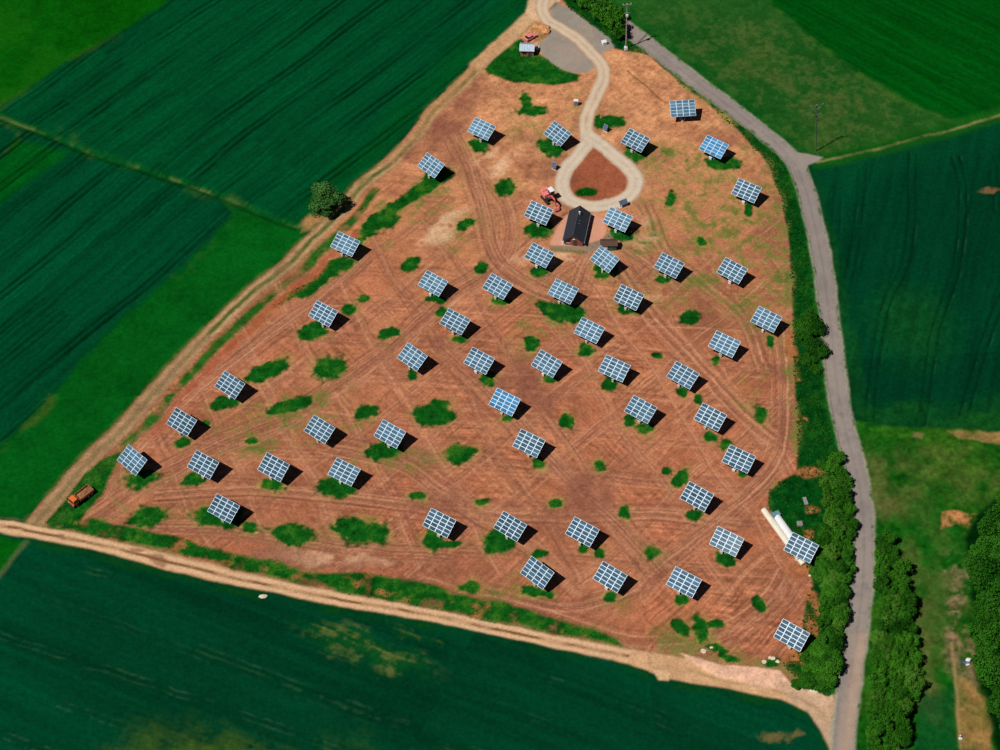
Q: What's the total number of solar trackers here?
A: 52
